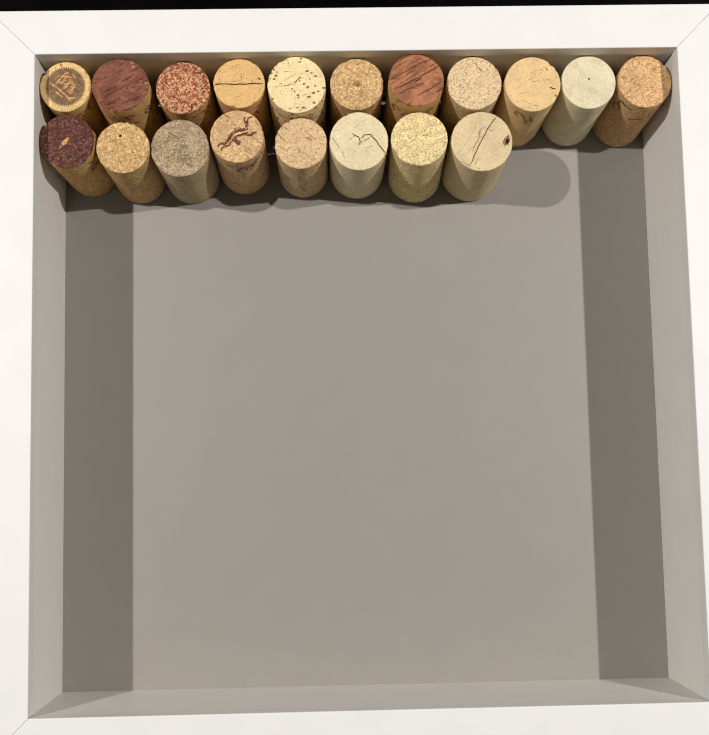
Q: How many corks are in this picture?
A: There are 19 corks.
